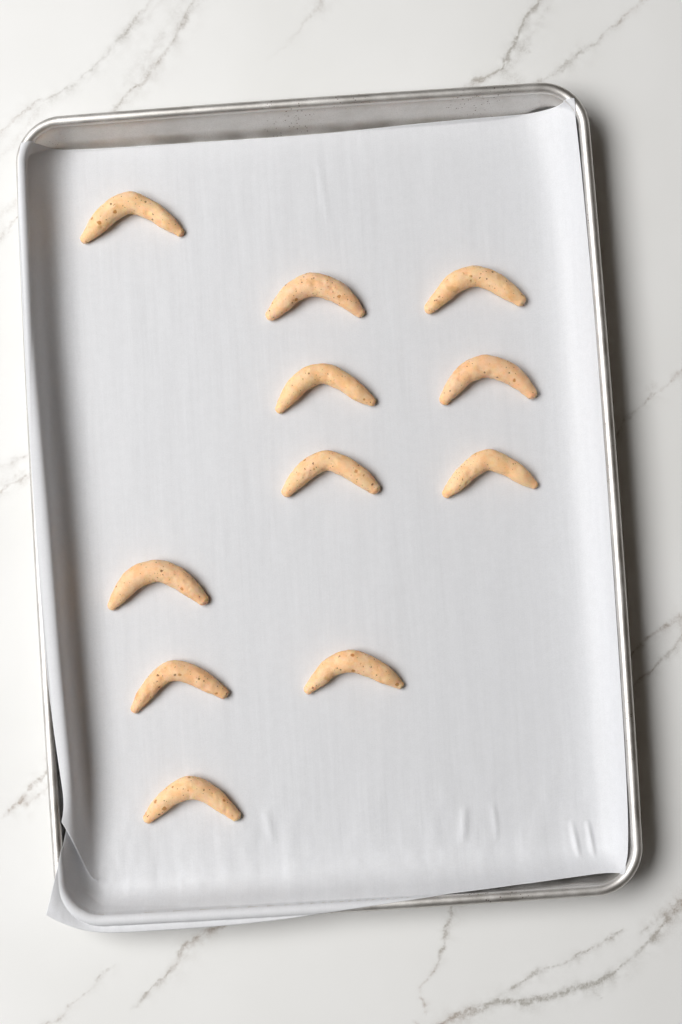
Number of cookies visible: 11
